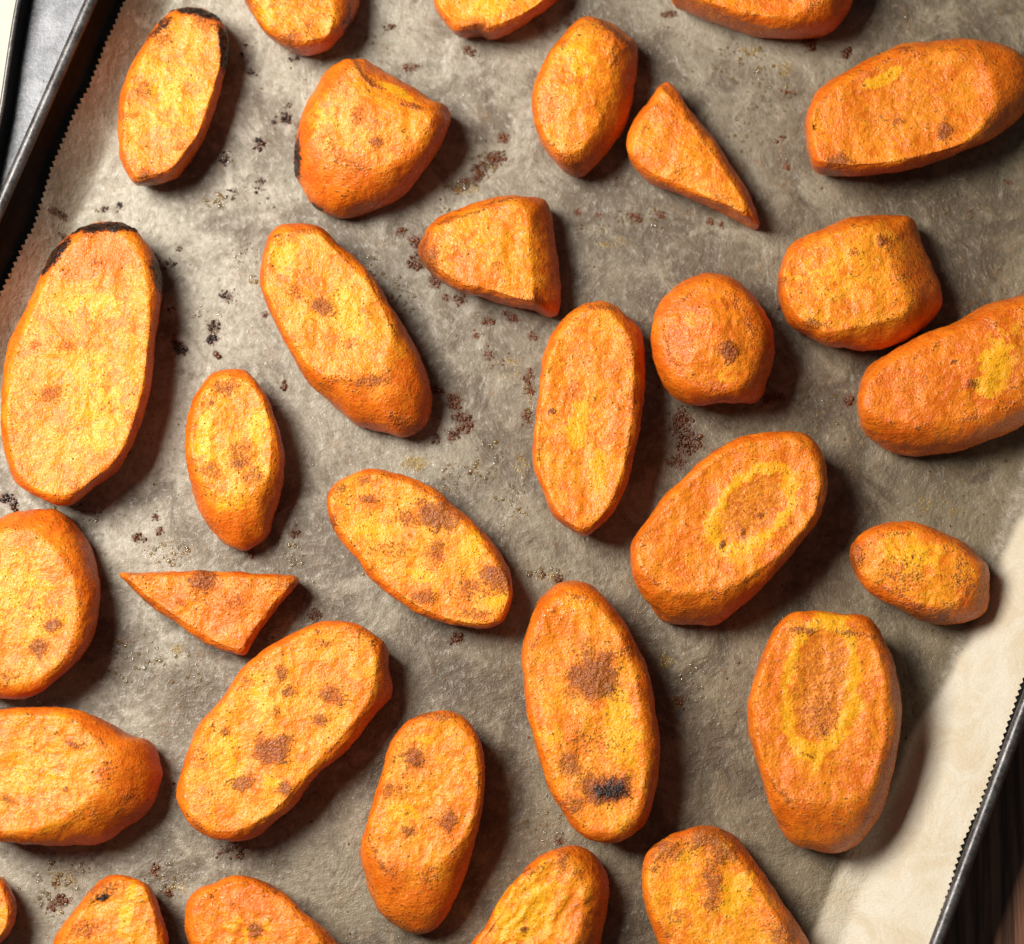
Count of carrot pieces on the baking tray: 31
